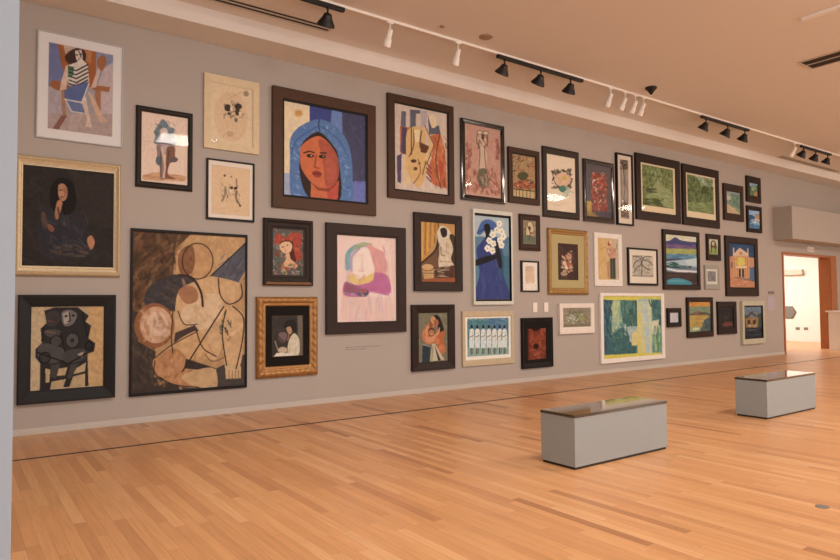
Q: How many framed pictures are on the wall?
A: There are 42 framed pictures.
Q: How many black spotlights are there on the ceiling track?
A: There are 10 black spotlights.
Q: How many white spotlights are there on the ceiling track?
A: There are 7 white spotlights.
